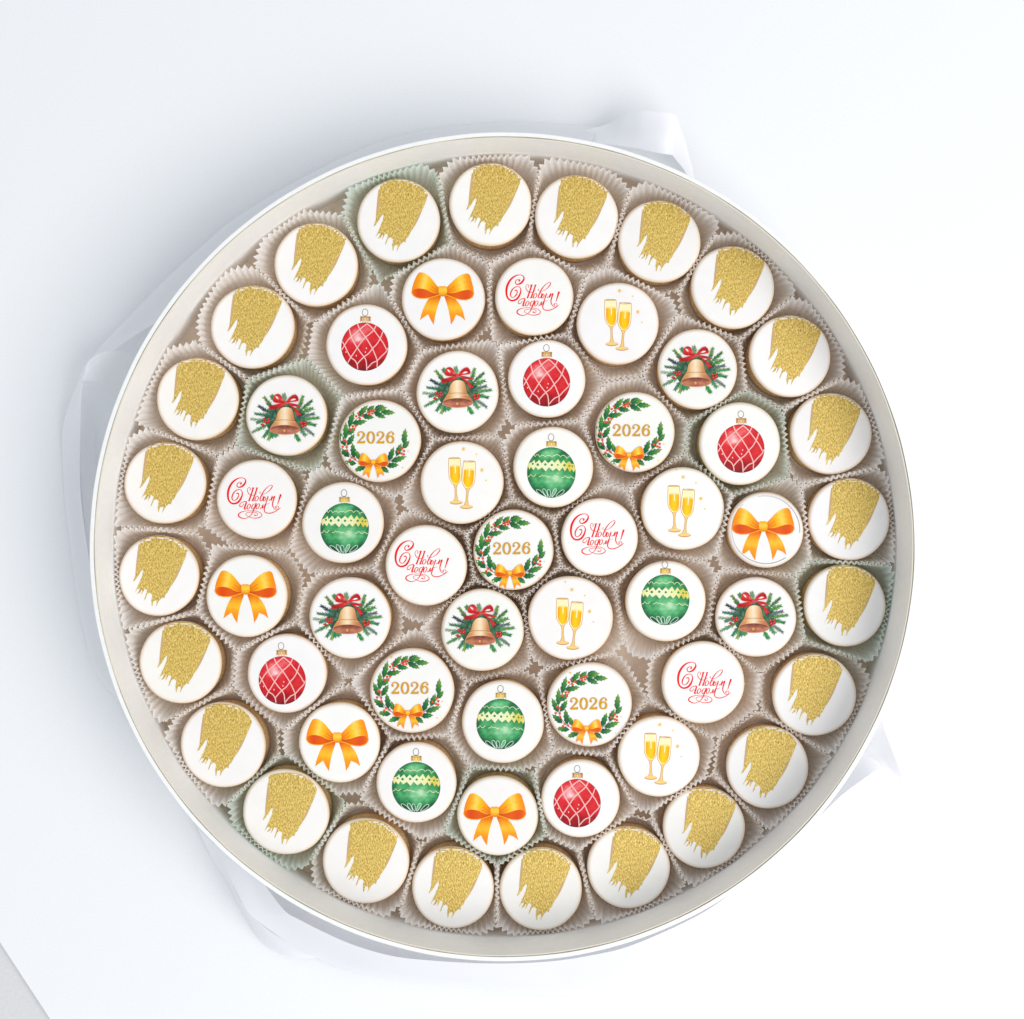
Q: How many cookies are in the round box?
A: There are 60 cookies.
